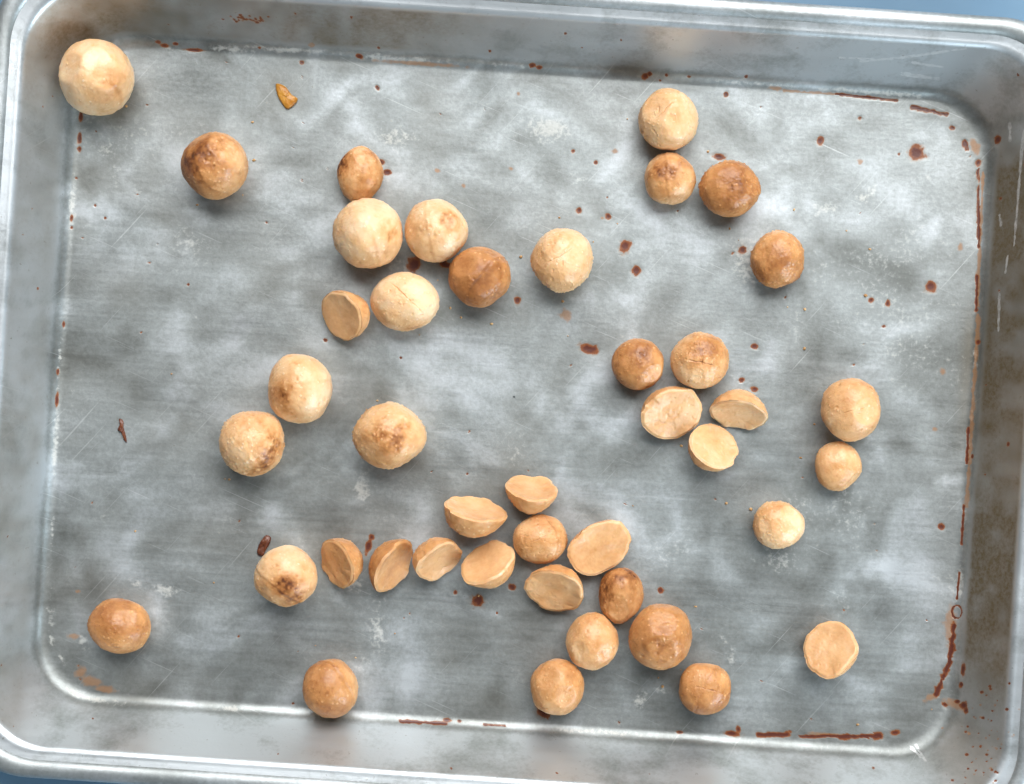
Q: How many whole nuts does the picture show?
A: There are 29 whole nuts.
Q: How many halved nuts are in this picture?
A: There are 13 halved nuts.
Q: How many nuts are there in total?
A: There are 42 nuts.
